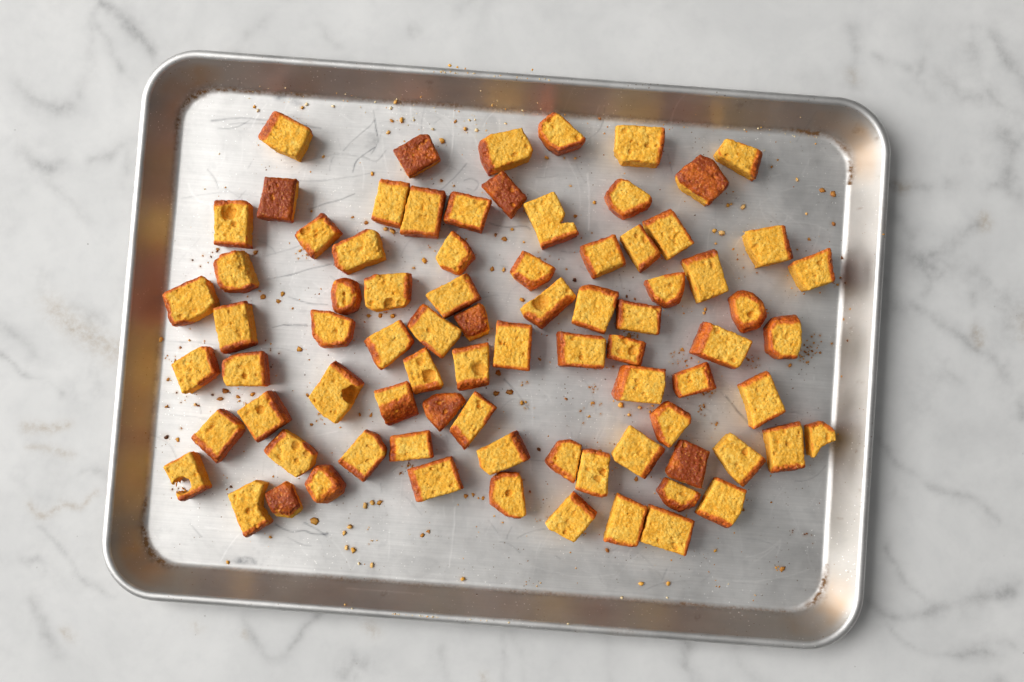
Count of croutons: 81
